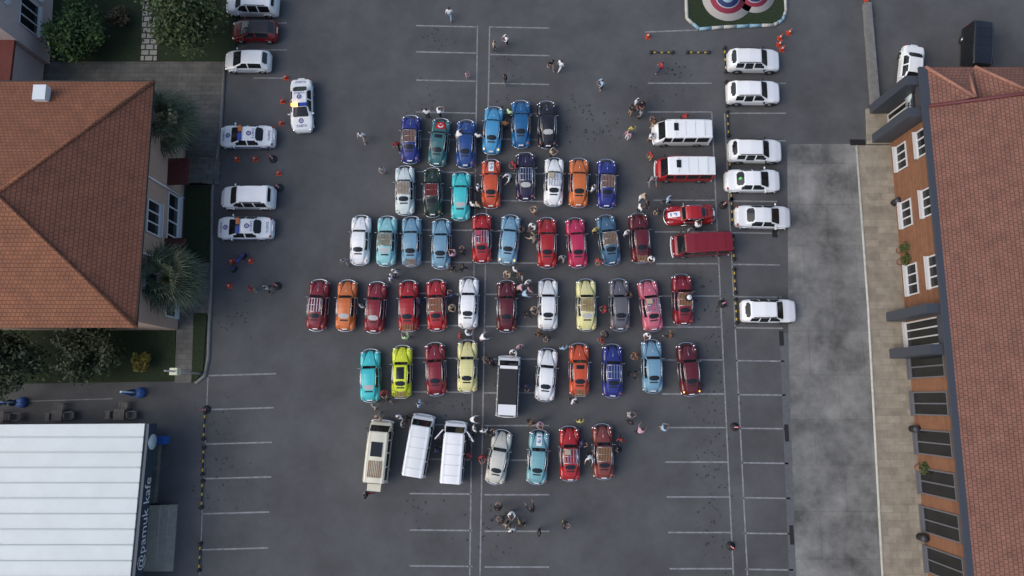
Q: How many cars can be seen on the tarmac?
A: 64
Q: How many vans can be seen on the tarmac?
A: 8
